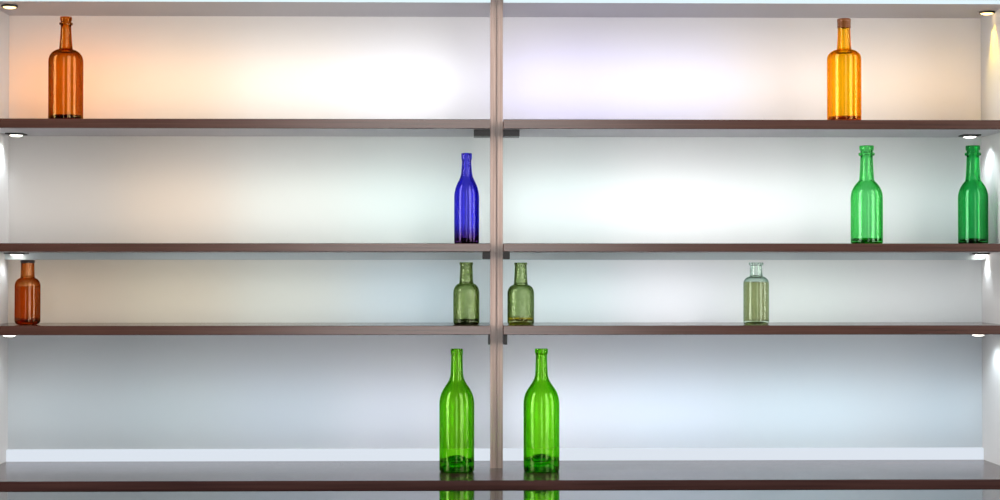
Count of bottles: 11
